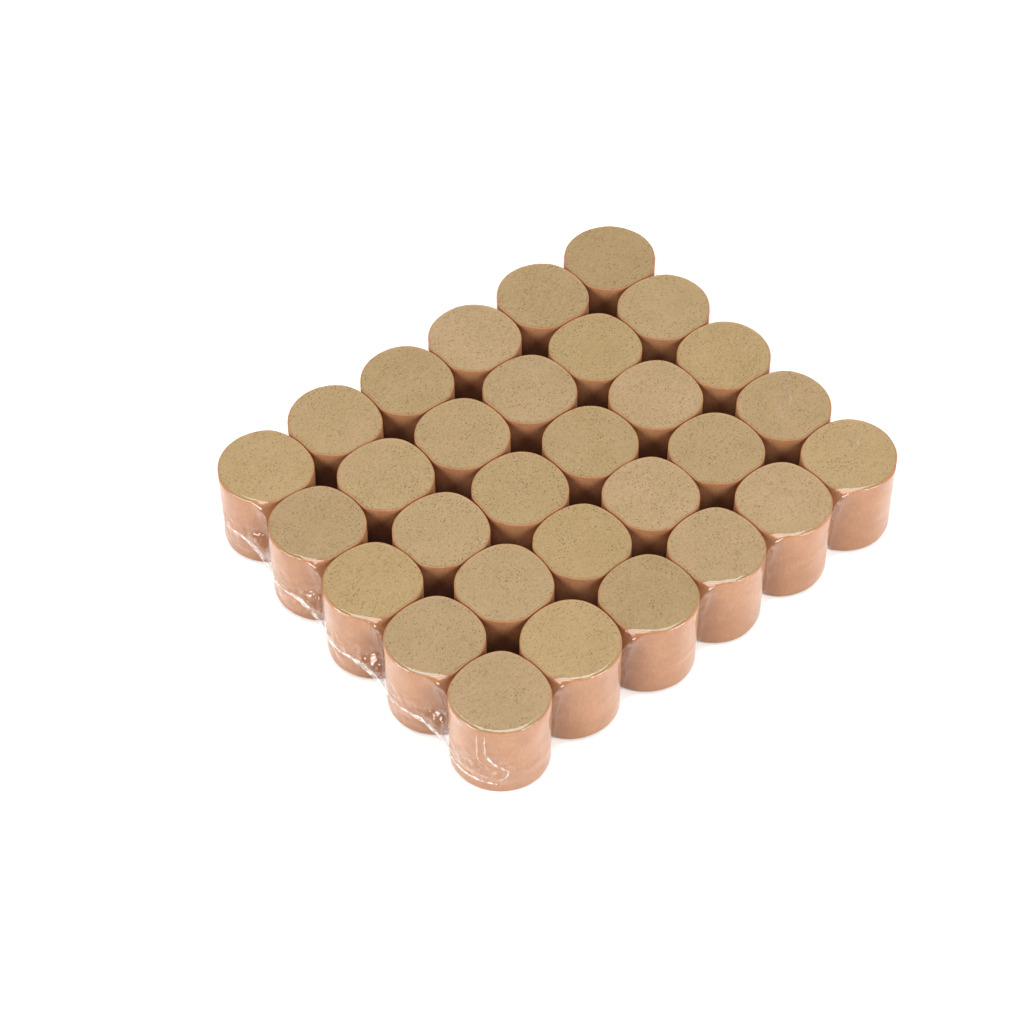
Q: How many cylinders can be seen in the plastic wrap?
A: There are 30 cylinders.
